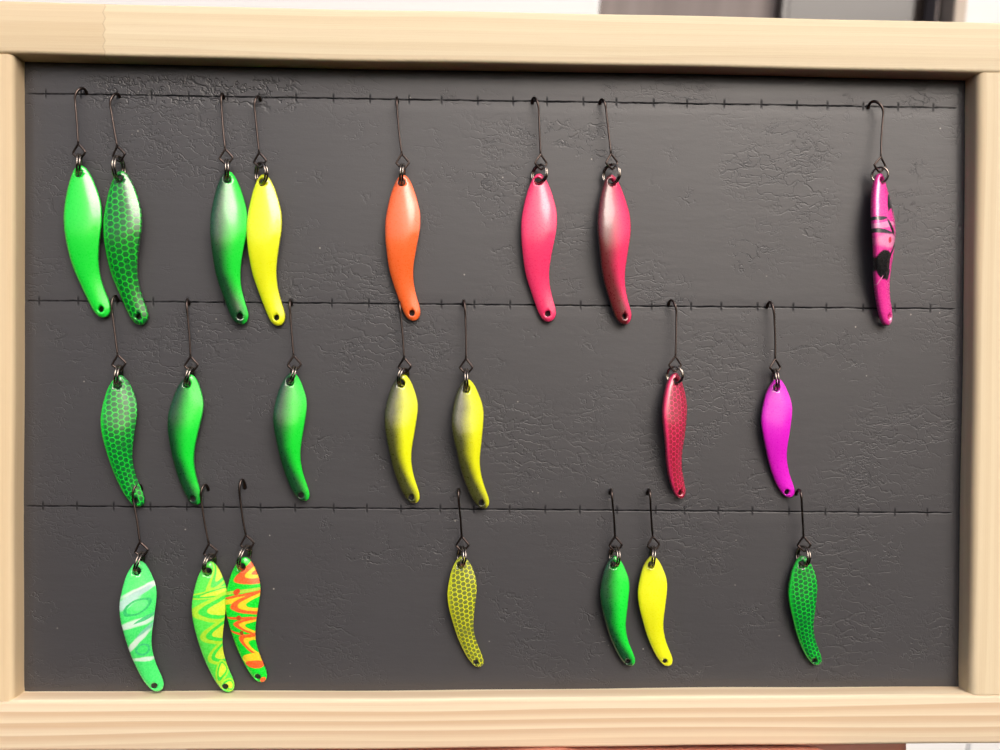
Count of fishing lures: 22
